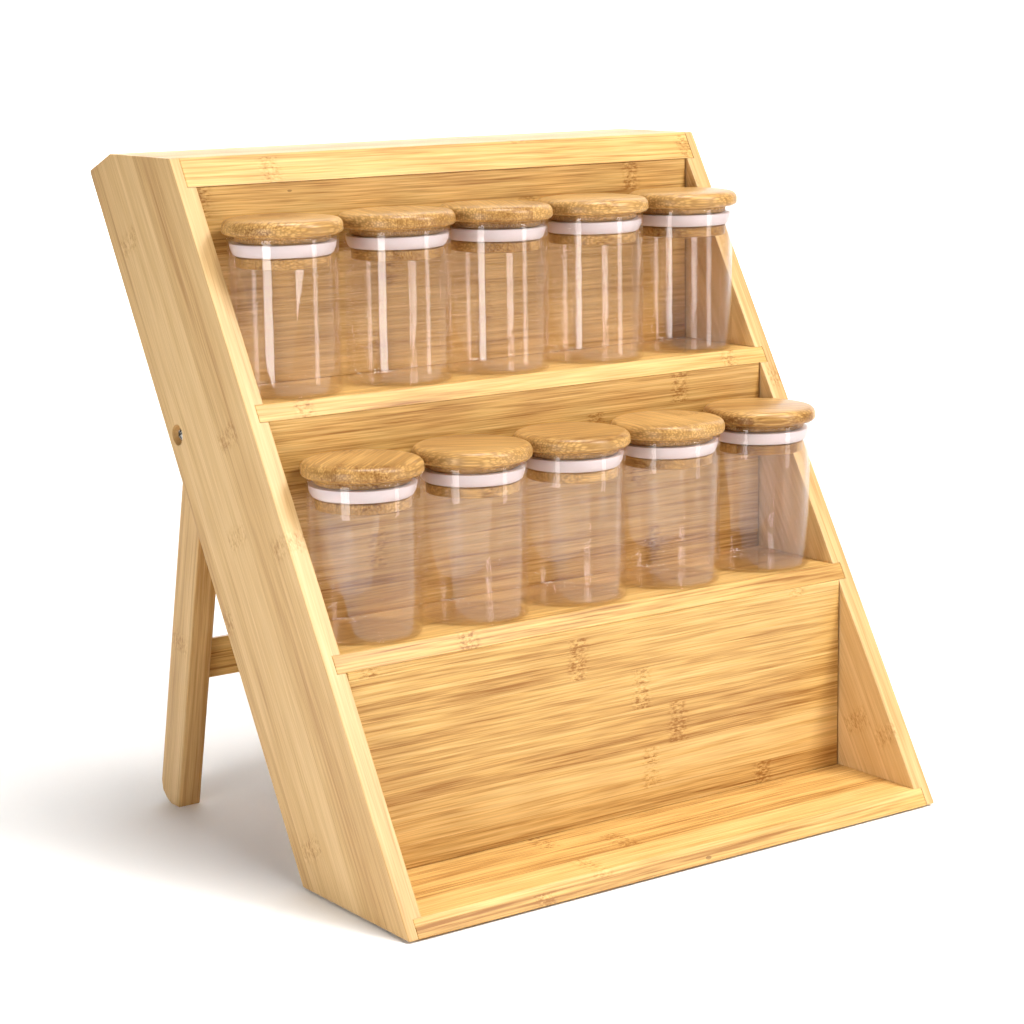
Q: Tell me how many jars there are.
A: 10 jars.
